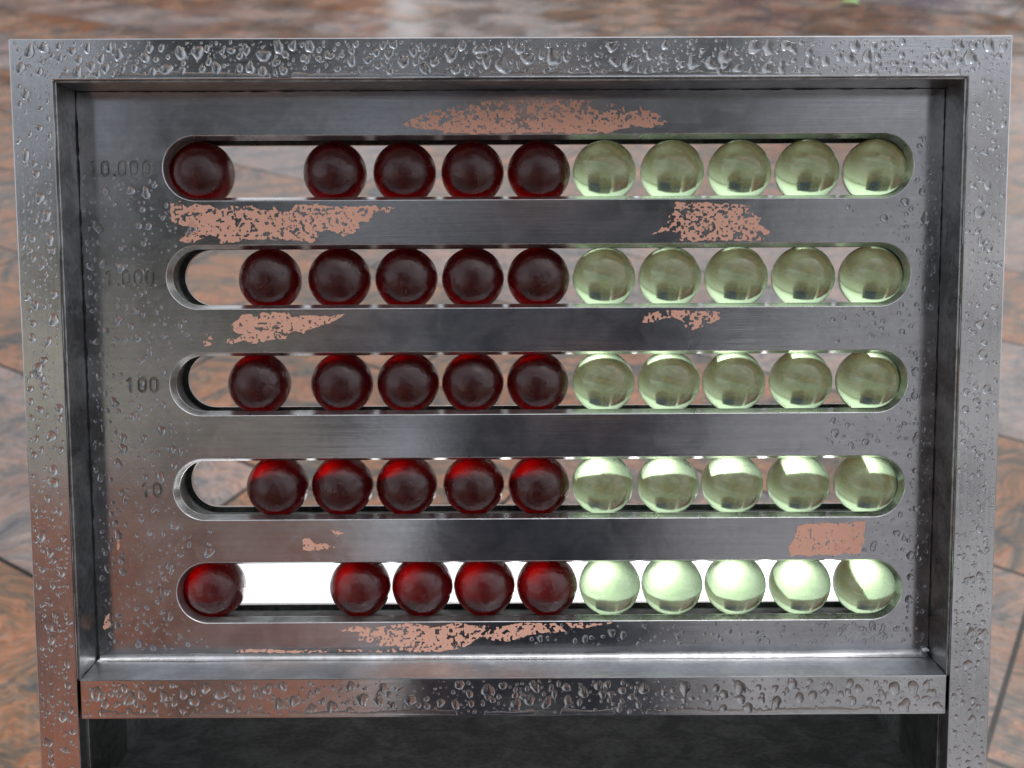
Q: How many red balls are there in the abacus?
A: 25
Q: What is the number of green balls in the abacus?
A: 25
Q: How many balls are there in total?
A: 50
